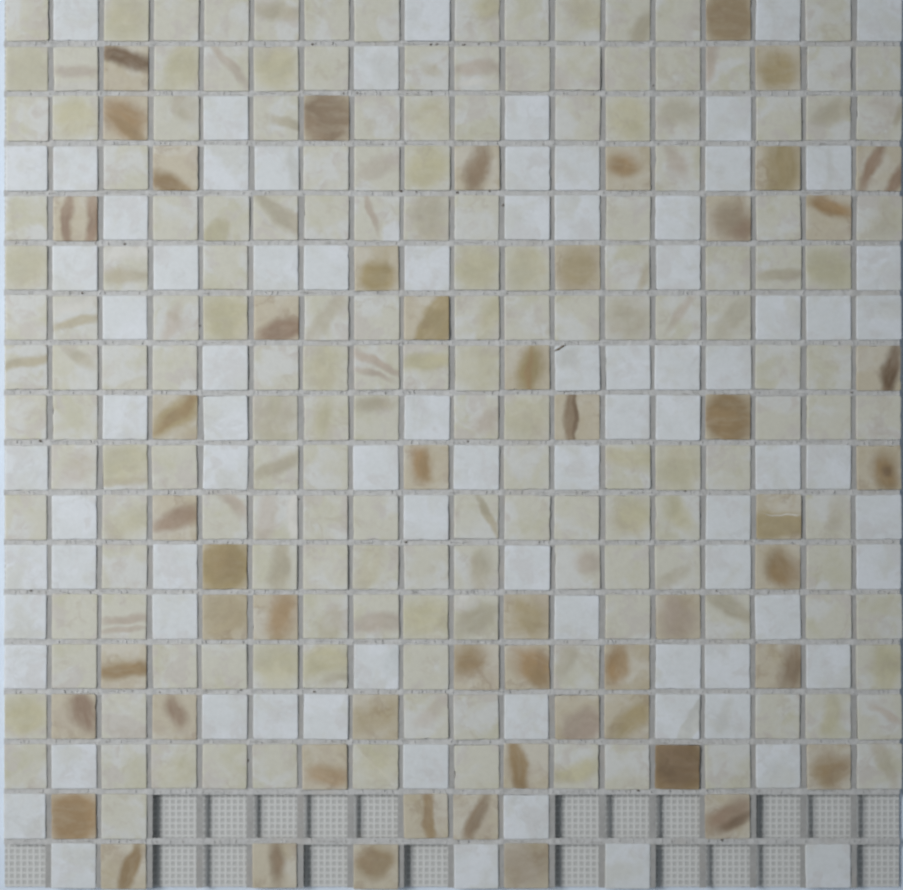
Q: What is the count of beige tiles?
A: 167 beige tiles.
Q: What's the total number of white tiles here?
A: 82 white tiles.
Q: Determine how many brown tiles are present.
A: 54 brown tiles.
